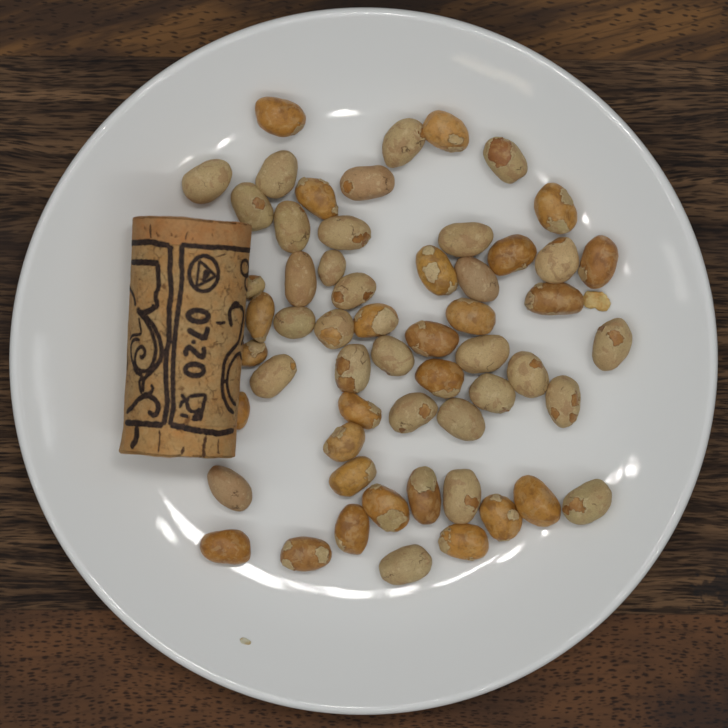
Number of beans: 57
